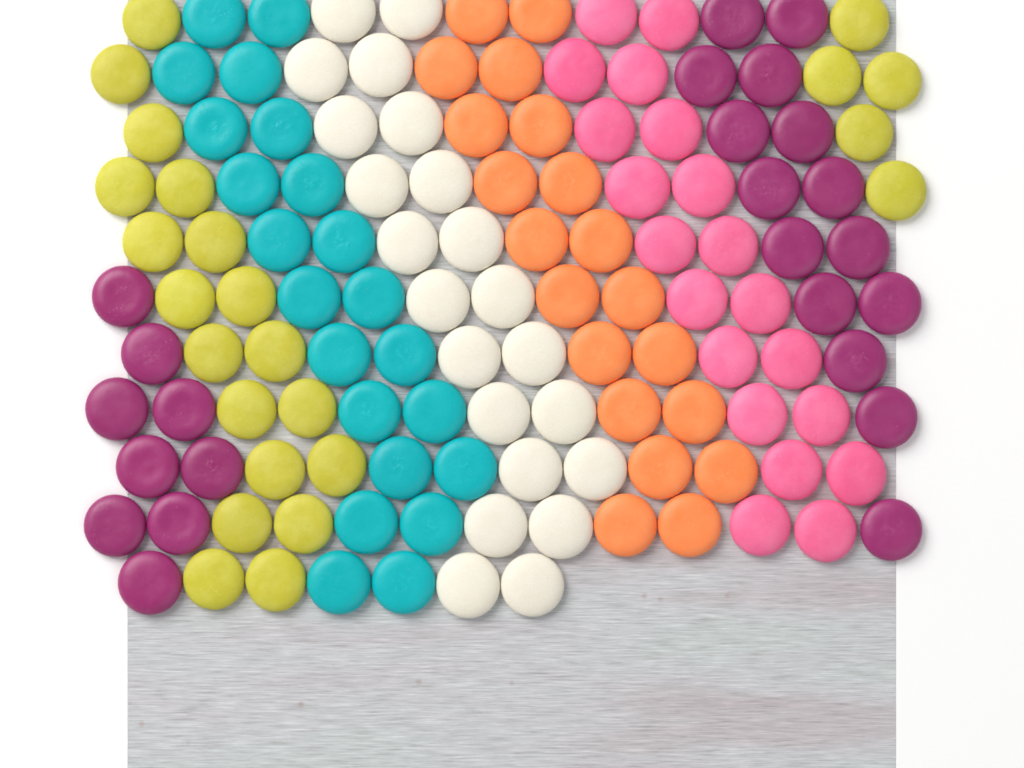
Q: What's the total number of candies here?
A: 132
